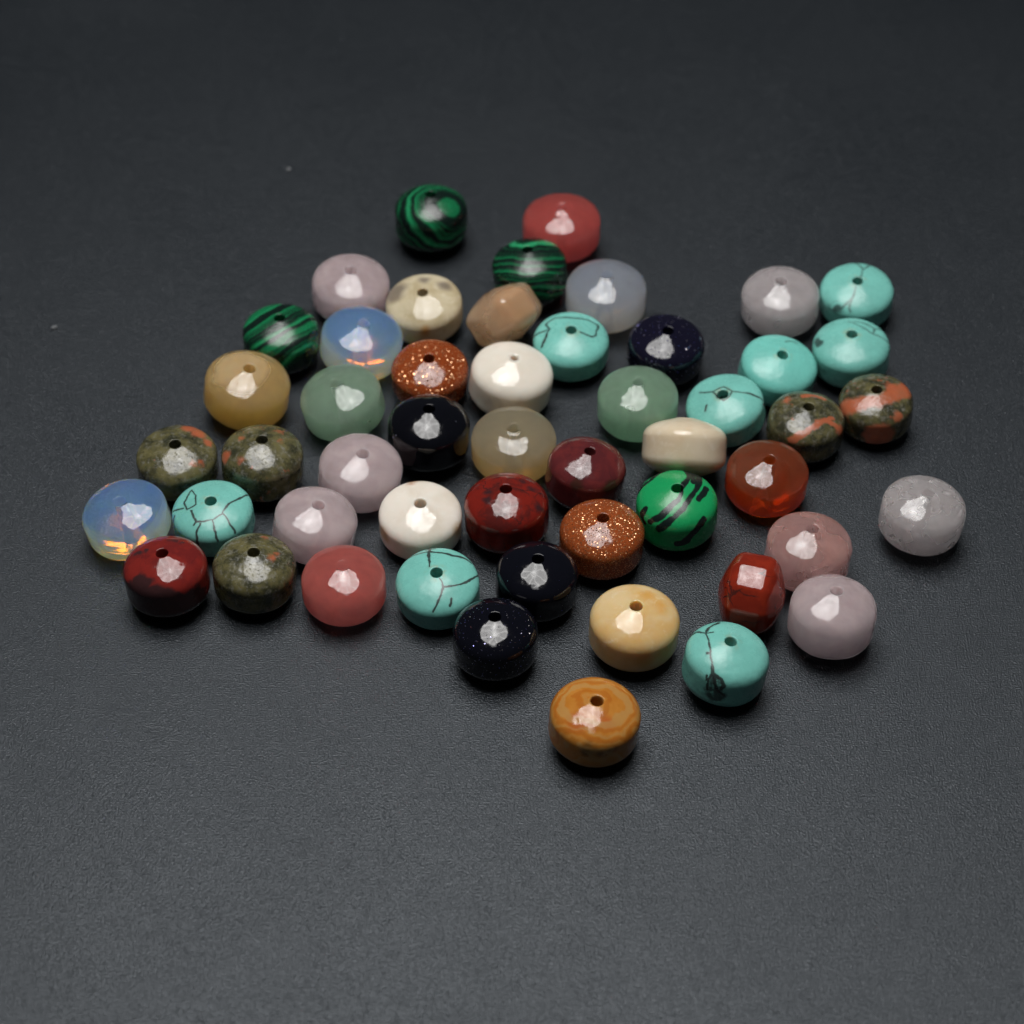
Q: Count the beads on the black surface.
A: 51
